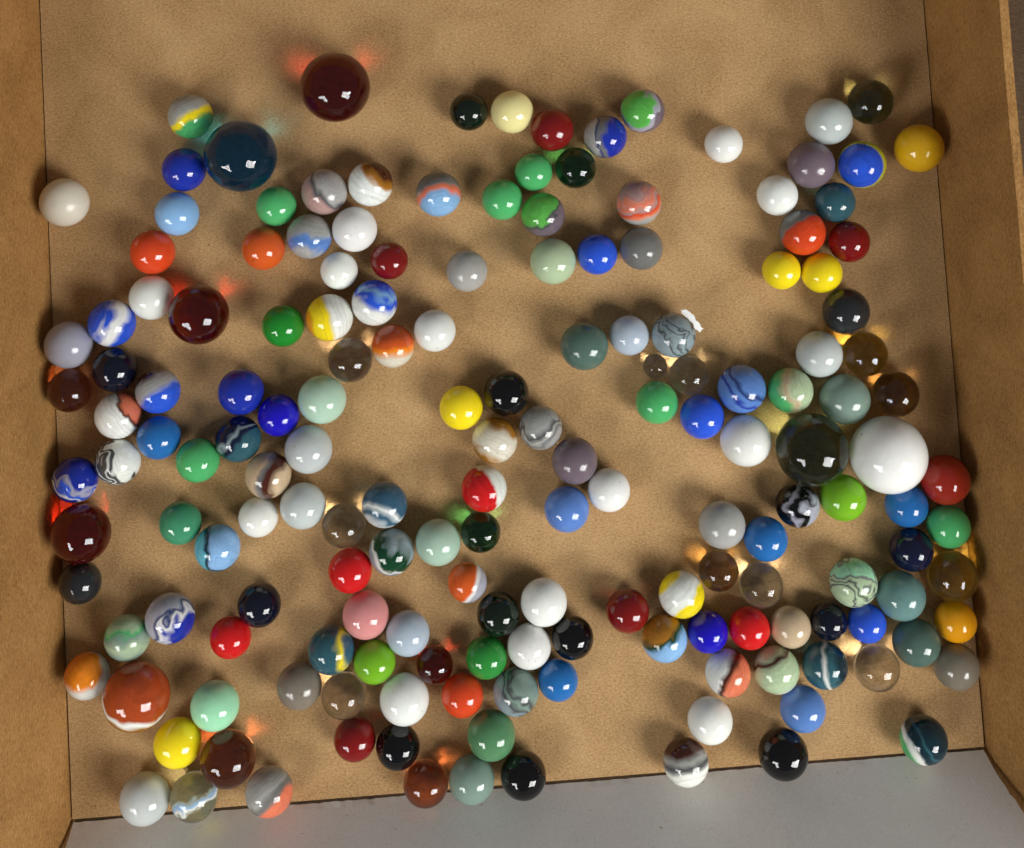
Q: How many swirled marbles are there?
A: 48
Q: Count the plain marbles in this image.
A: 123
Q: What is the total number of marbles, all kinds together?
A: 171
